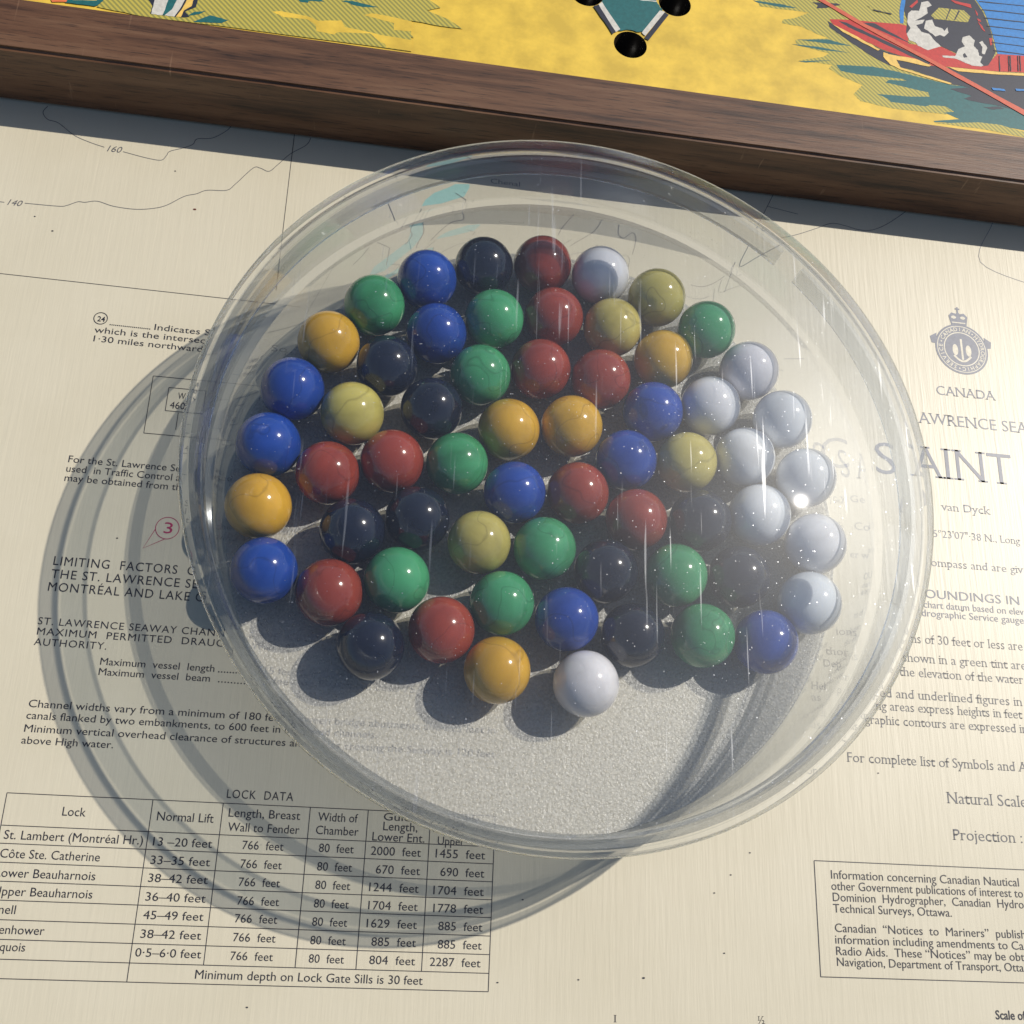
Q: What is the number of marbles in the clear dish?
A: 61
